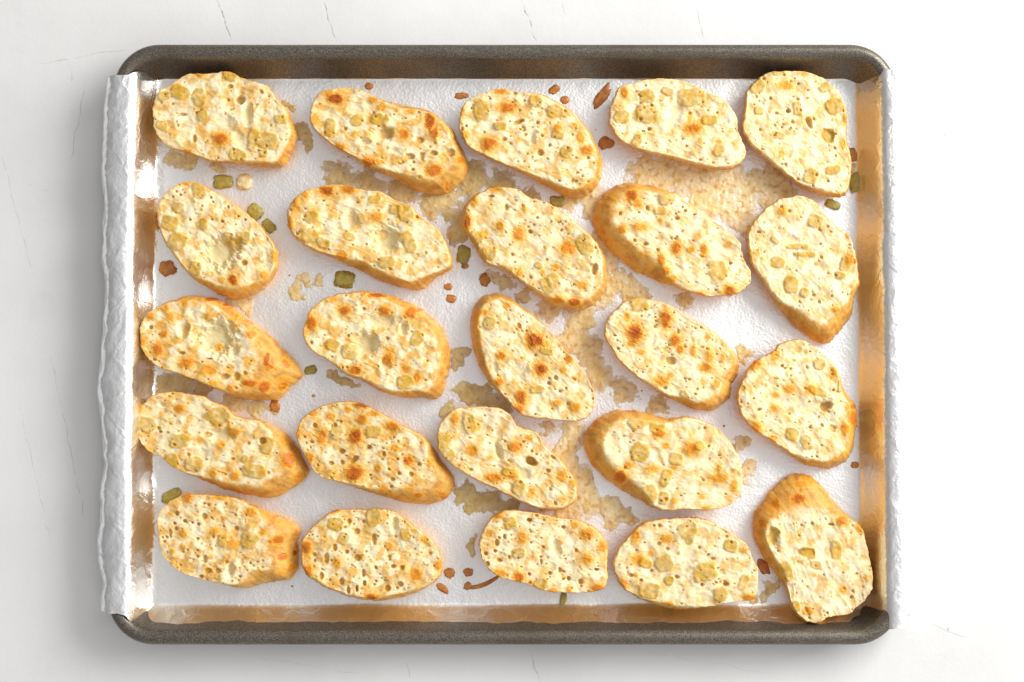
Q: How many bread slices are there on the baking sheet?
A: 24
